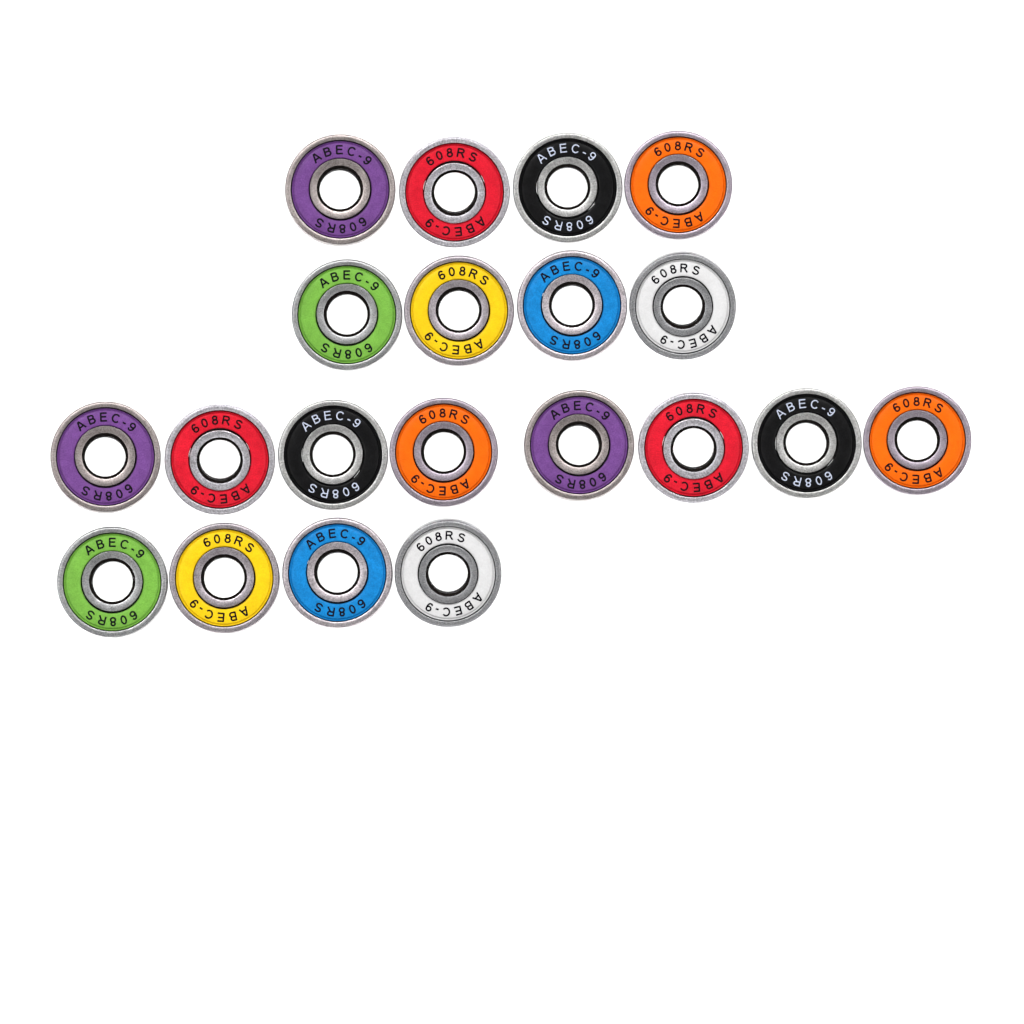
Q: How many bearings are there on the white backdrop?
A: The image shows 20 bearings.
